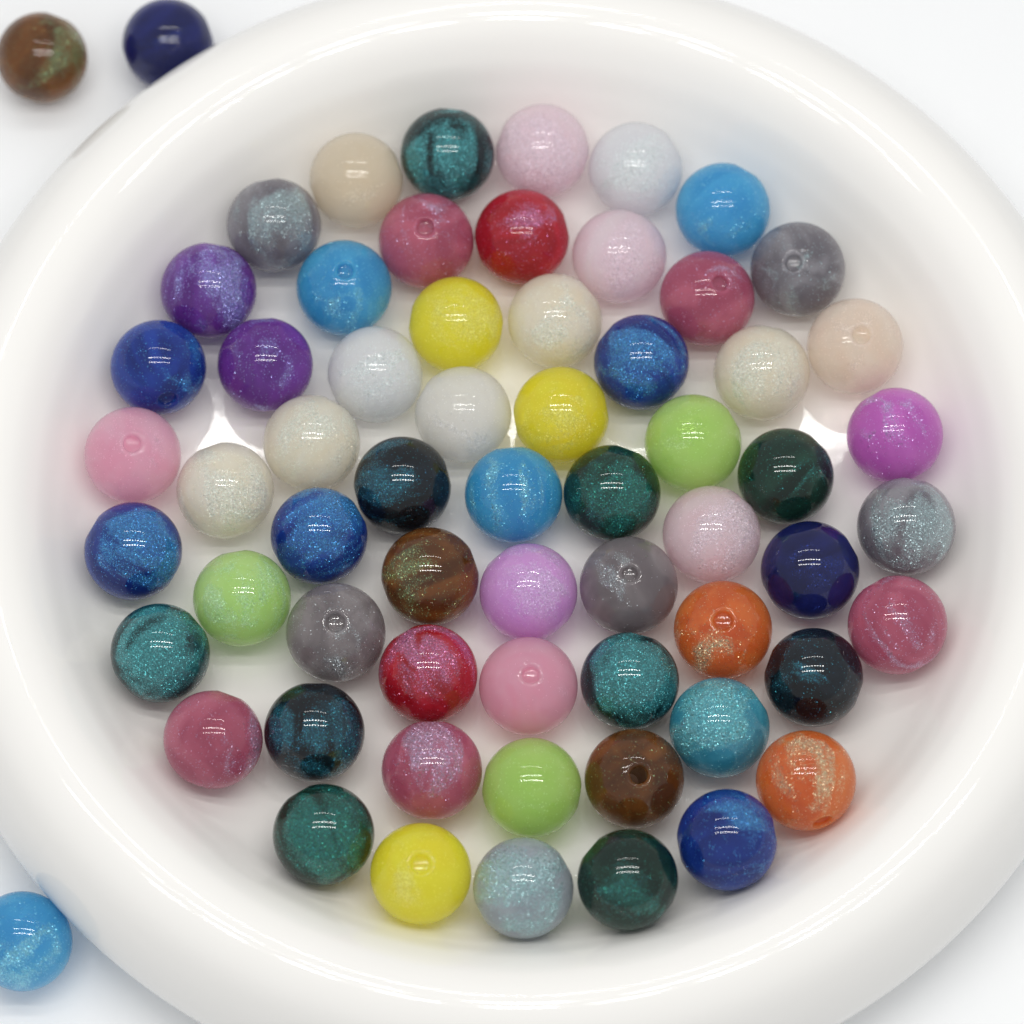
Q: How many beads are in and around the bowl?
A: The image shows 64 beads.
